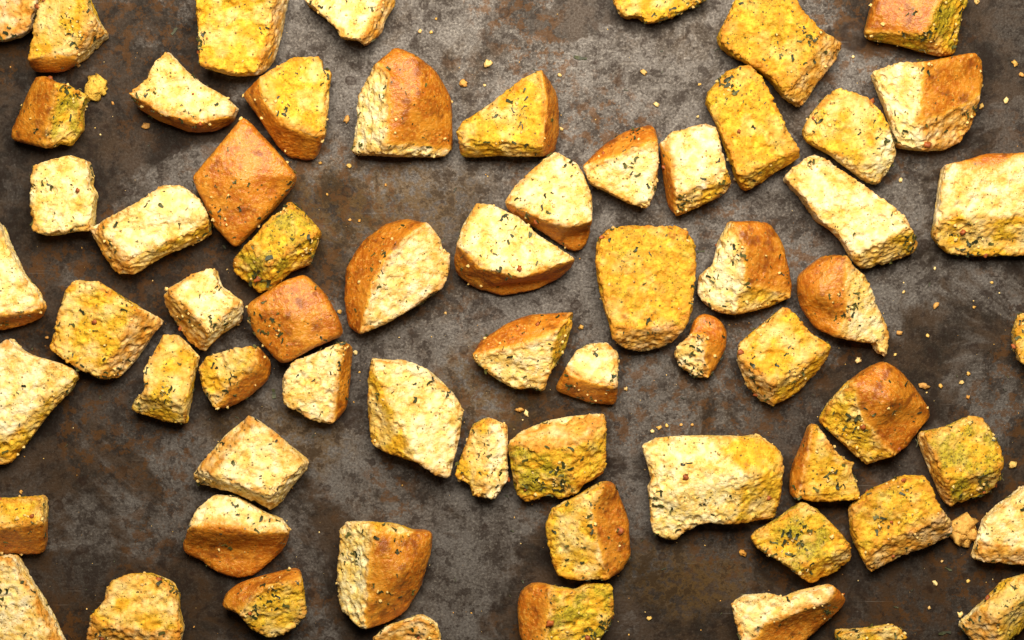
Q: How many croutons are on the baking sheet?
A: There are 65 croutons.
